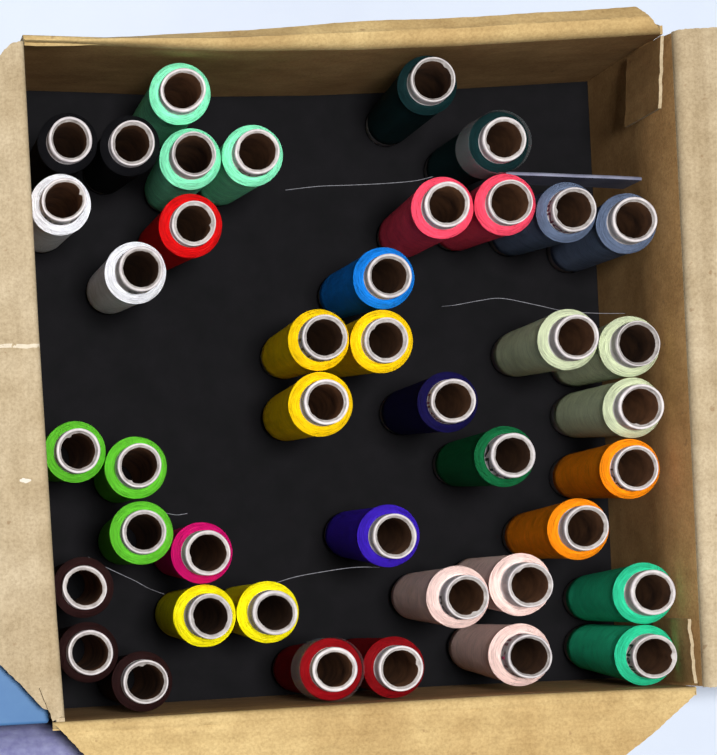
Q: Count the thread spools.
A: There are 42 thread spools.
